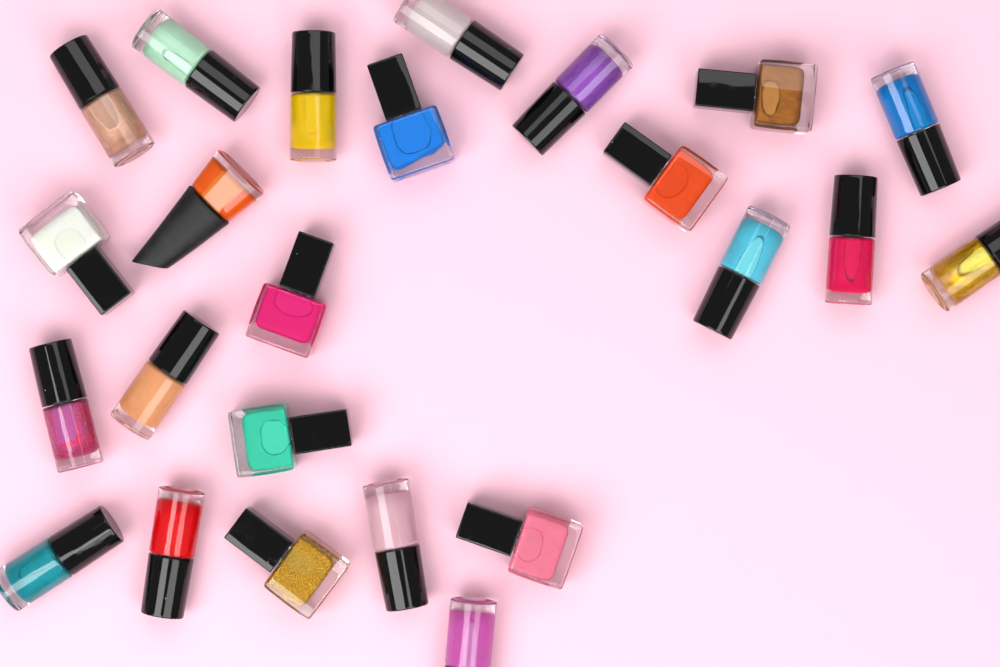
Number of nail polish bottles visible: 24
